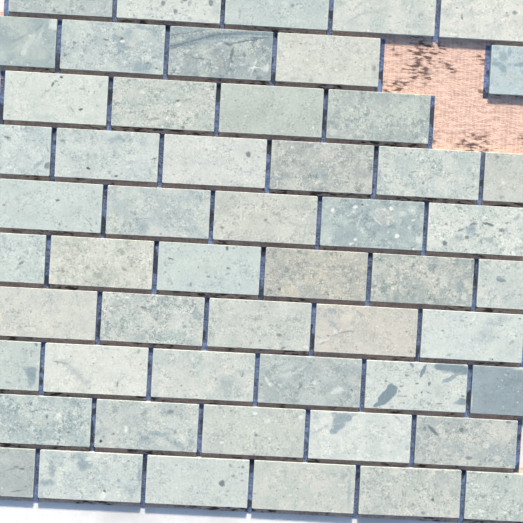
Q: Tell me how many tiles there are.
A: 53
